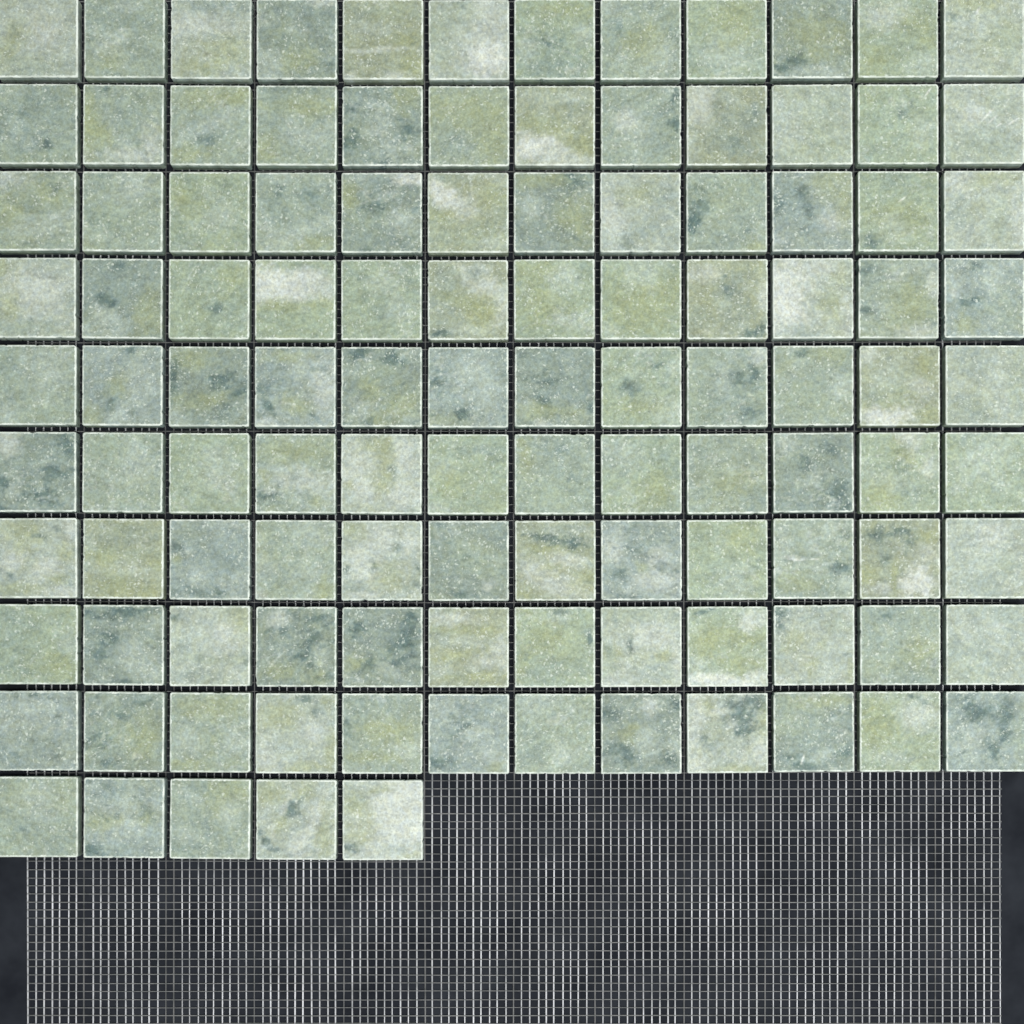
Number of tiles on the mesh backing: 113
